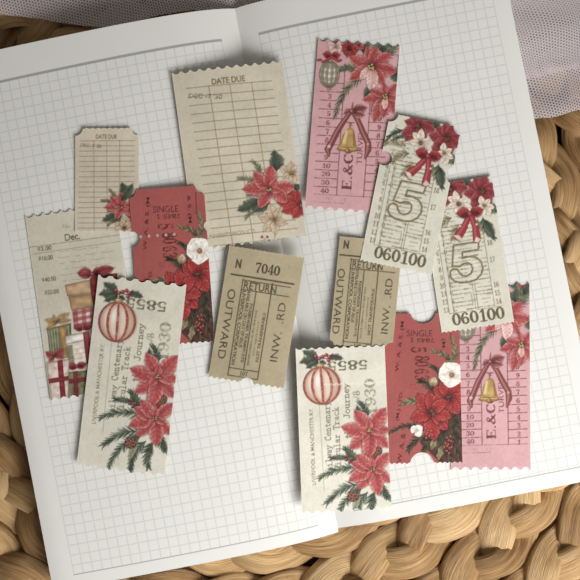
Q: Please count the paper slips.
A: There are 13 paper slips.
